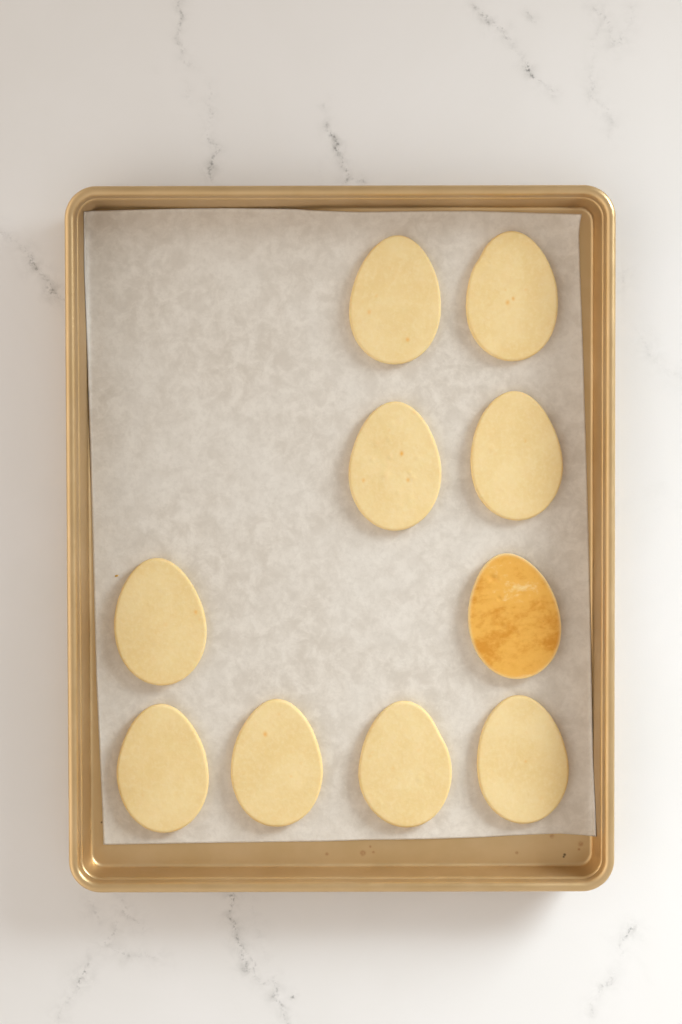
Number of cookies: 10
